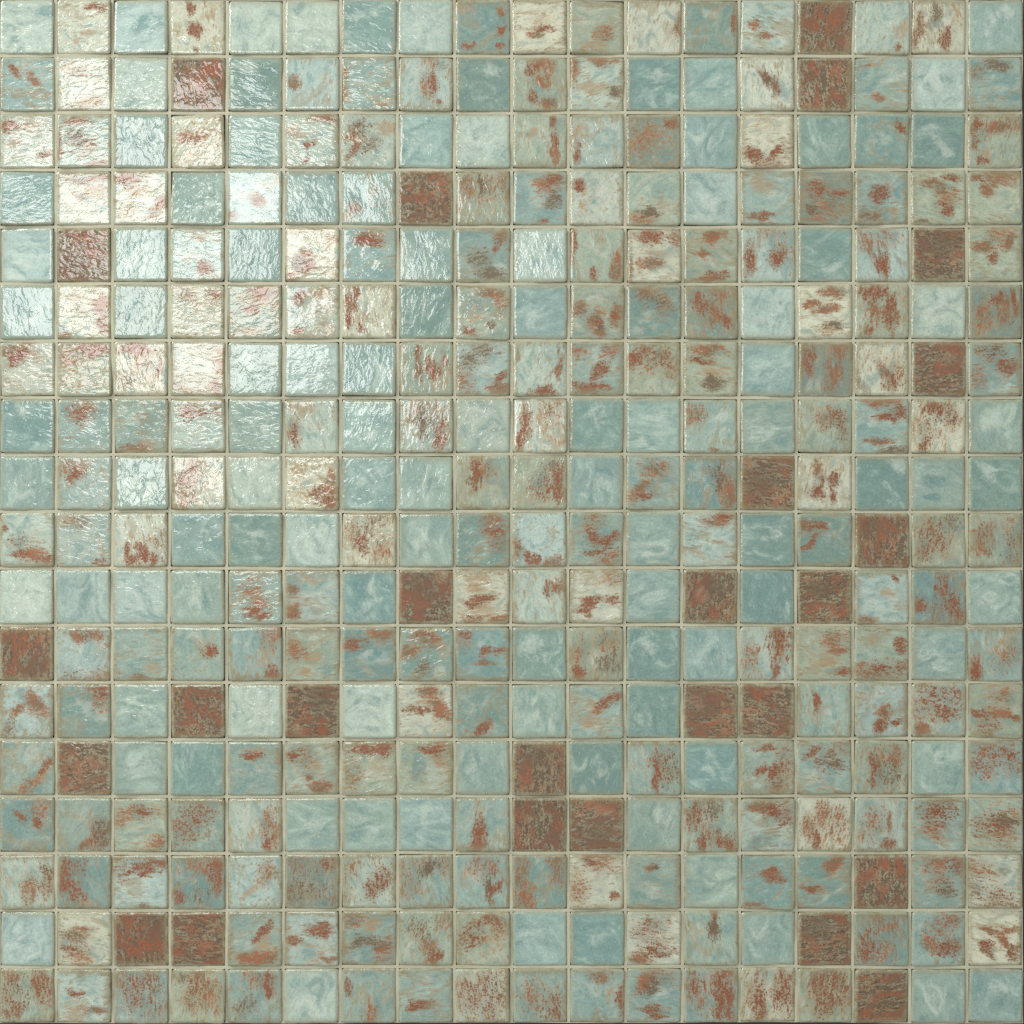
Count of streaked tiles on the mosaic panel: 200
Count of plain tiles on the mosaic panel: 98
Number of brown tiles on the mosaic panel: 26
